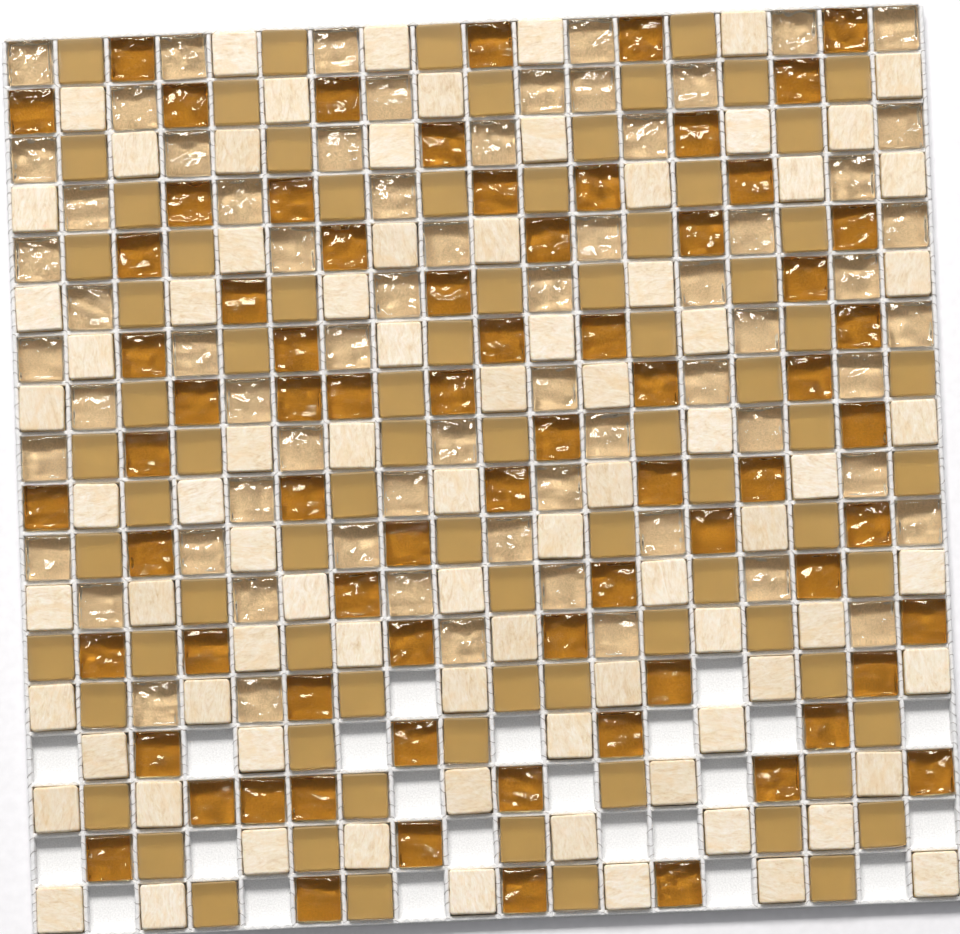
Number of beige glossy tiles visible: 67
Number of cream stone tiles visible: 82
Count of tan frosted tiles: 80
